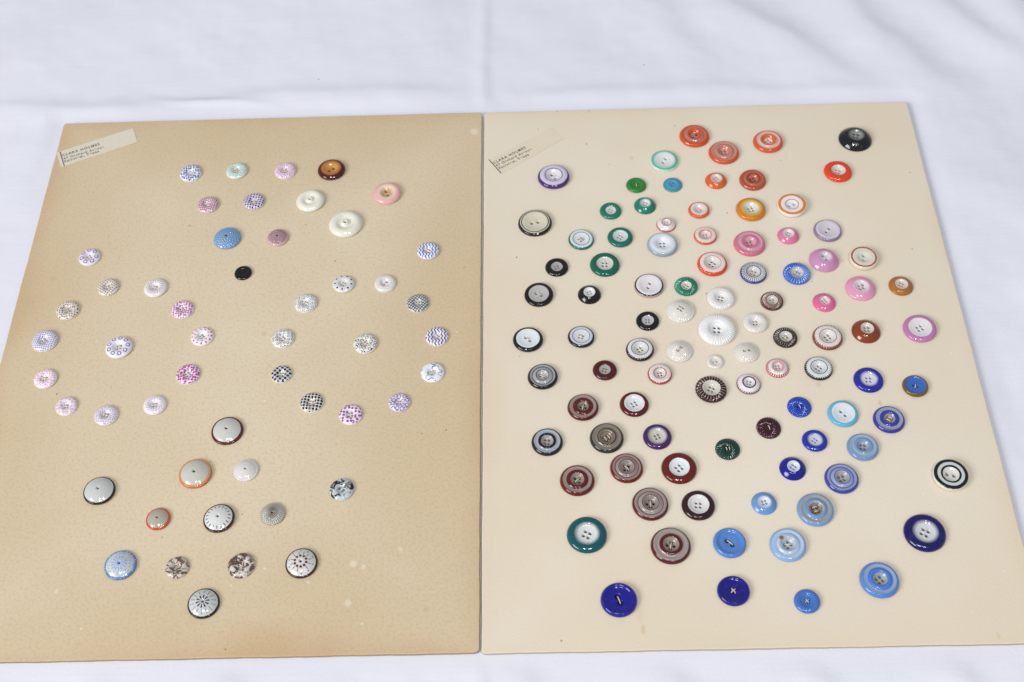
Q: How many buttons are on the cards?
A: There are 146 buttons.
